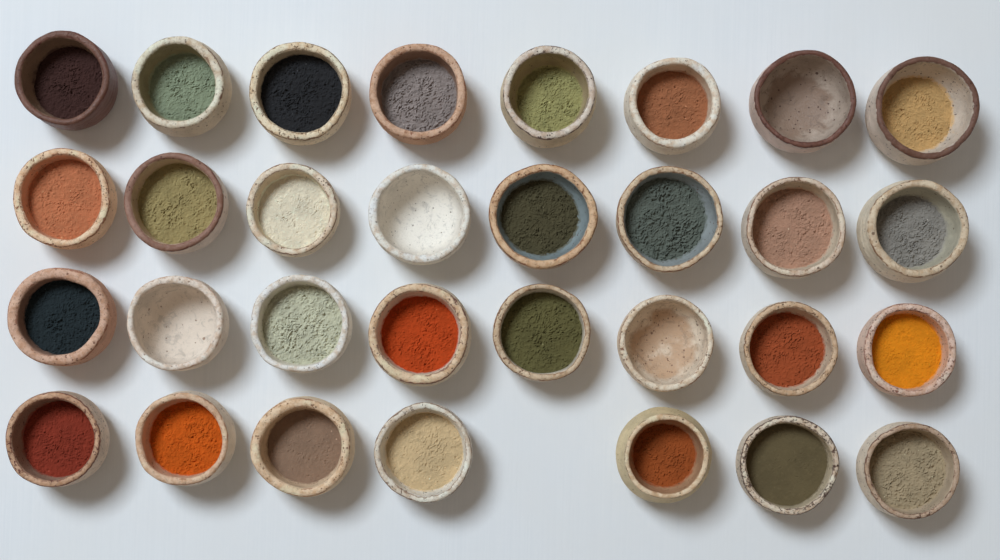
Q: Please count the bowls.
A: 31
